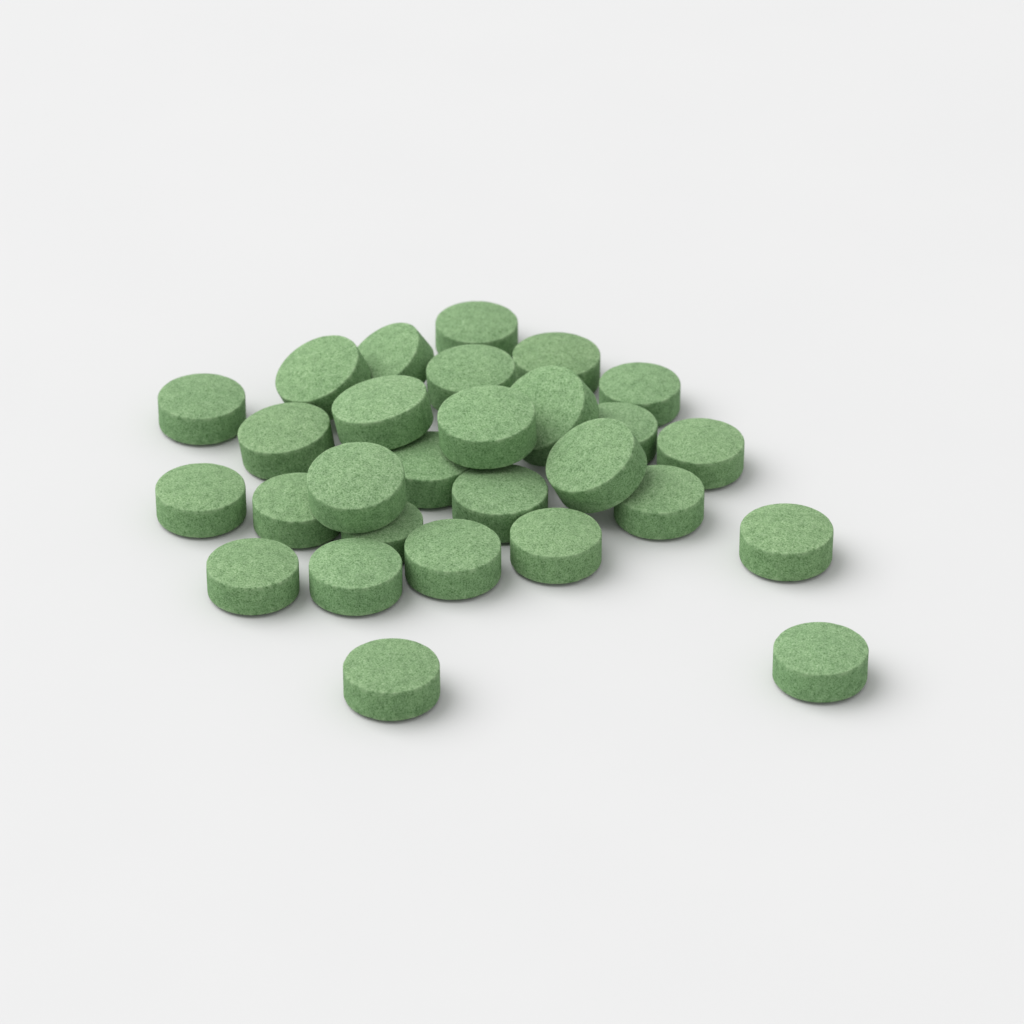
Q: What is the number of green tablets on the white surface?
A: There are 28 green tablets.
